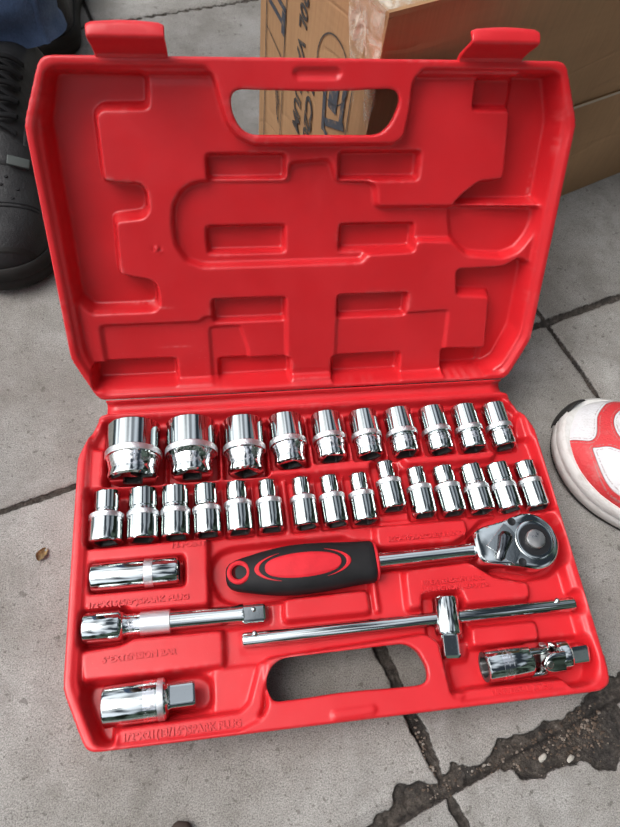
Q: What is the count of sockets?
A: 27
